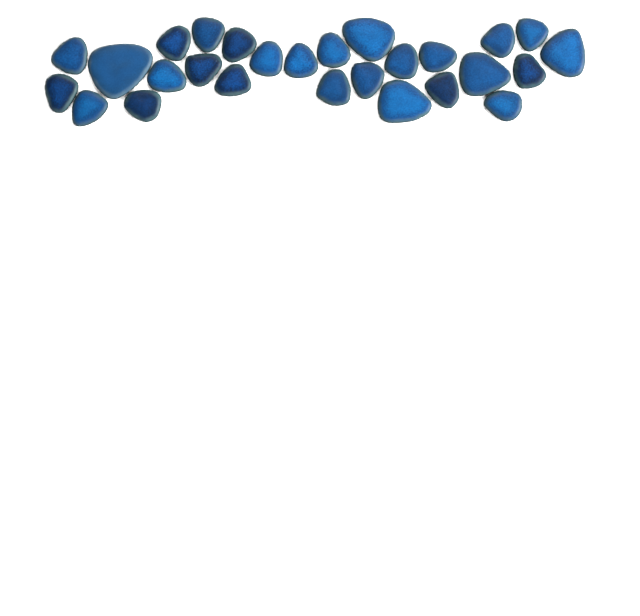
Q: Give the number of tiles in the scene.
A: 27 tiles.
